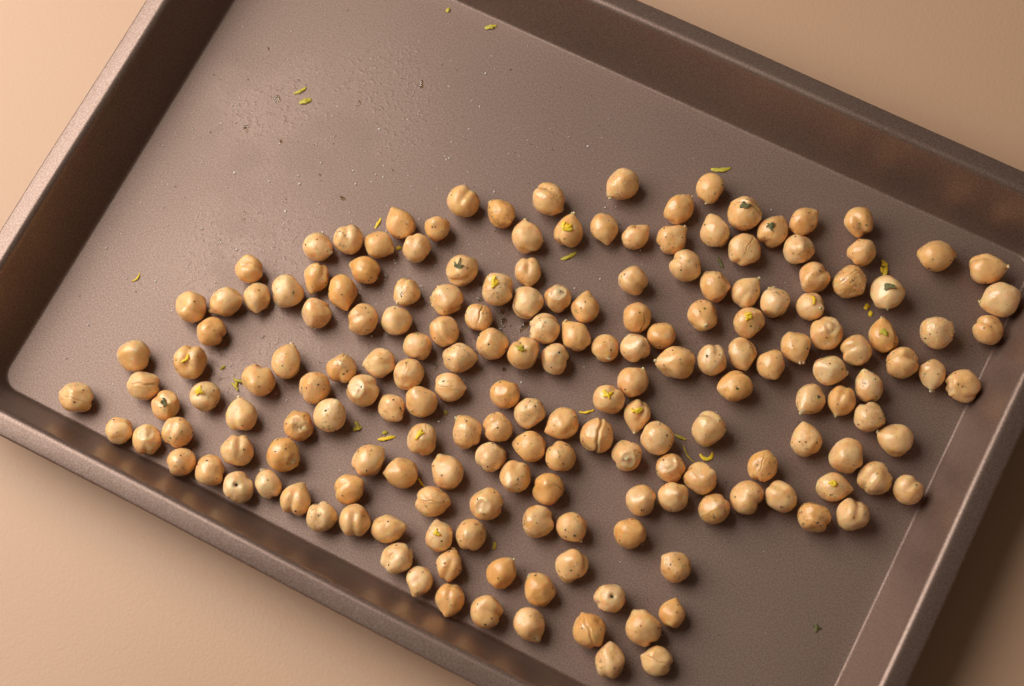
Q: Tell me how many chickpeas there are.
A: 184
